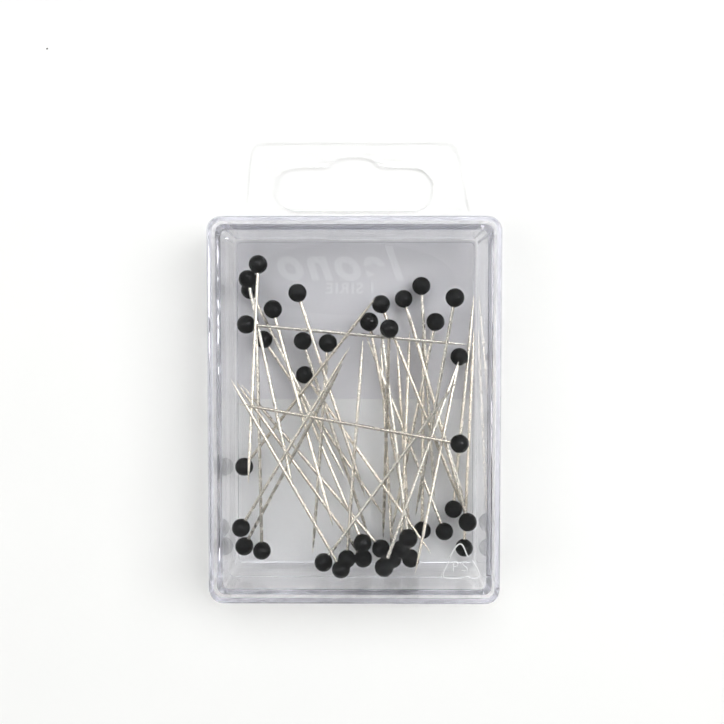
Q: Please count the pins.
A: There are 39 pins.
